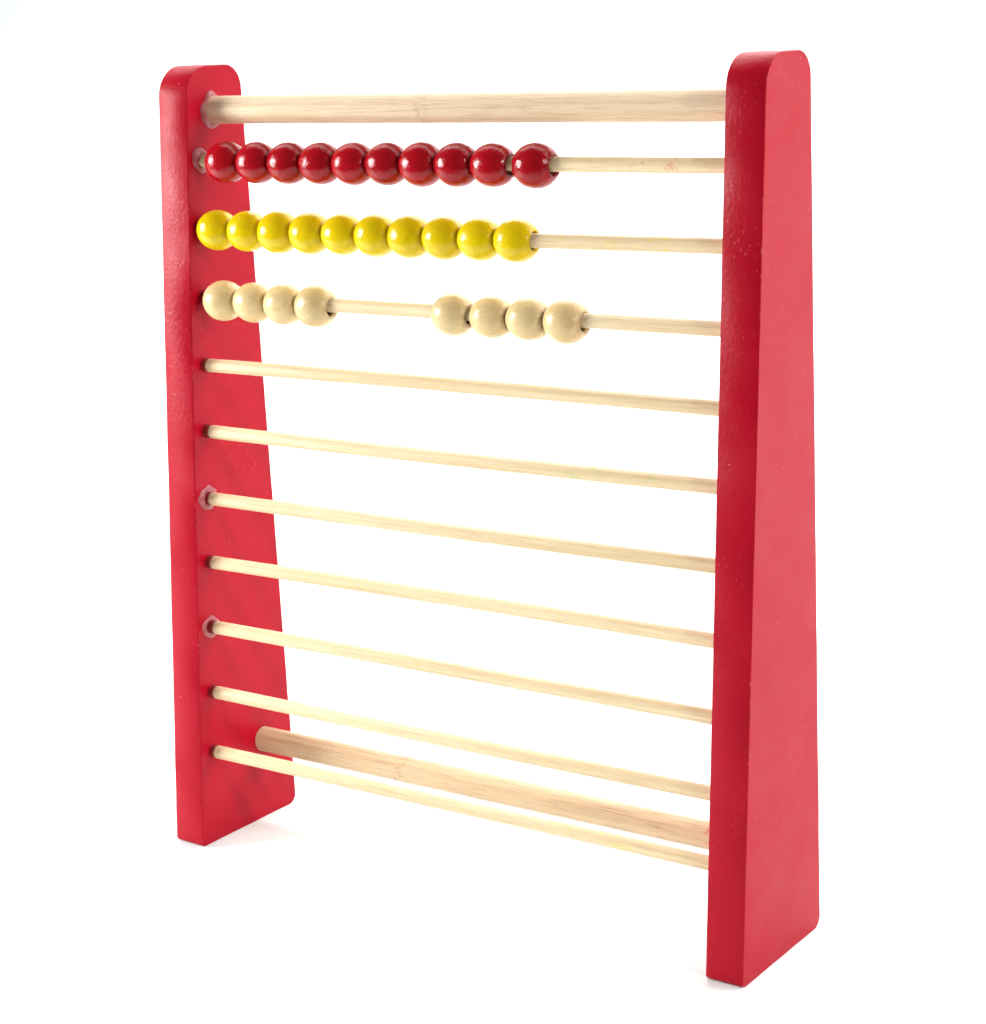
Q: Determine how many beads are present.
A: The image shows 28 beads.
